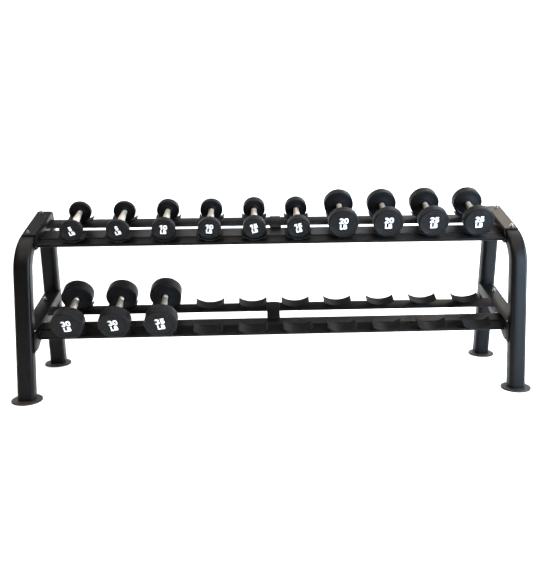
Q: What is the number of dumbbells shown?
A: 13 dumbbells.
